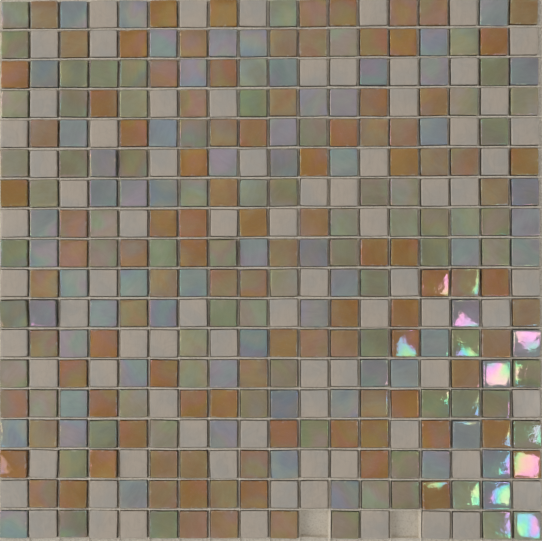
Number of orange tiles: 103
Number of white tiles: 80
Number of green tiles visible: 73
